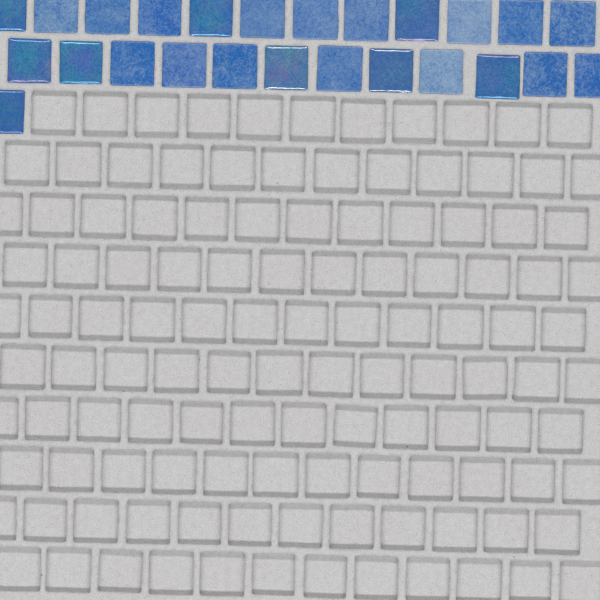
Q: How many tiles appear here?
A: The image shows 25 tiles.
